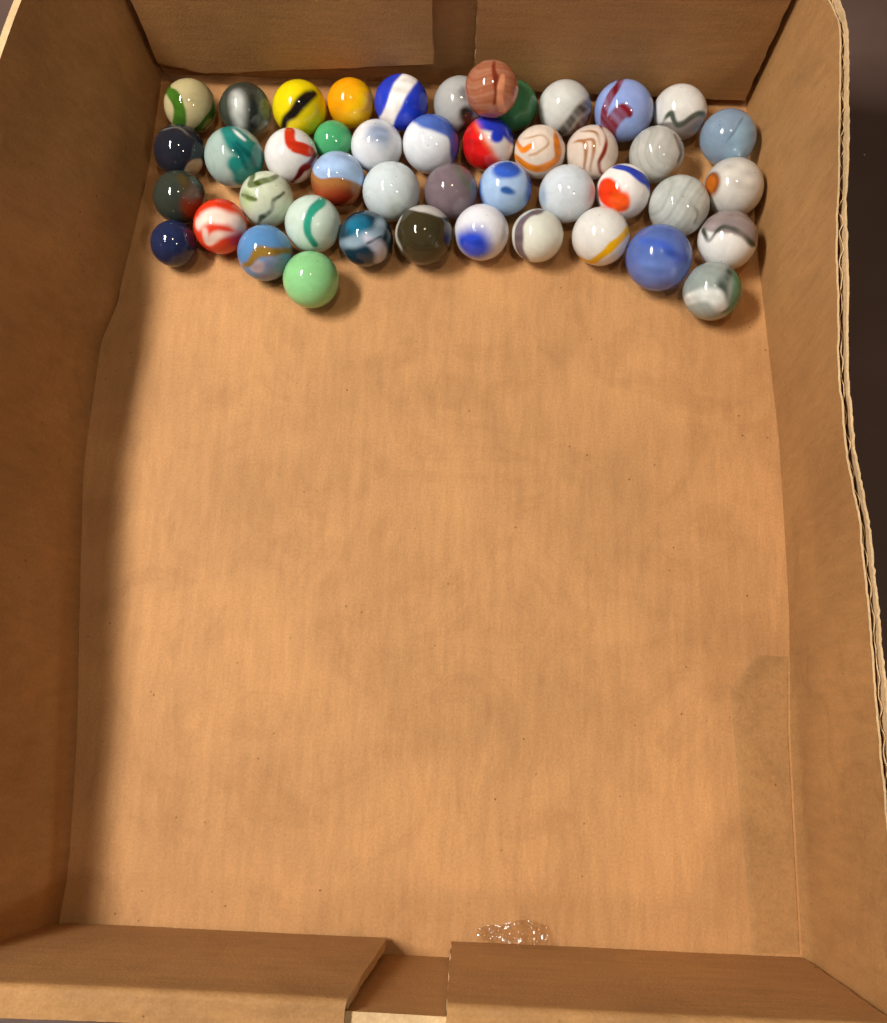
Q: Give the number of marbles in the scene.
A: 45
